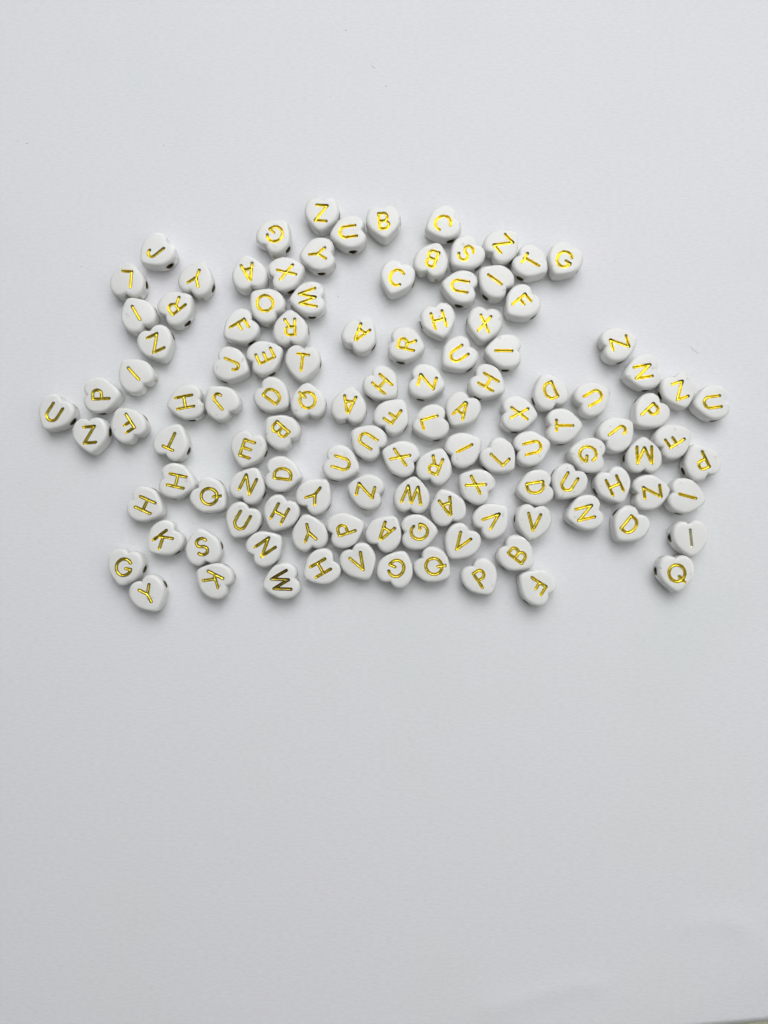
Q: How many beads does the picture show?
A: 118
